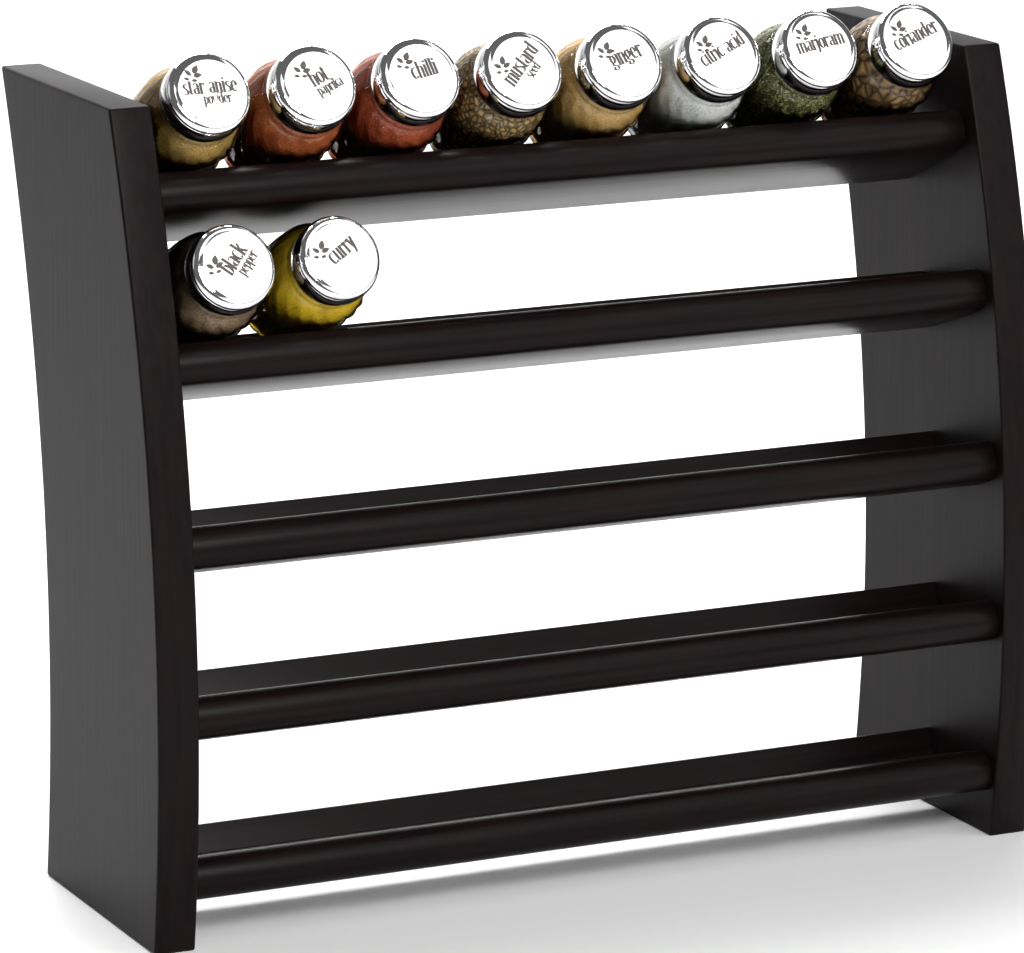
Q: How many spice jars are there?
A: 10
